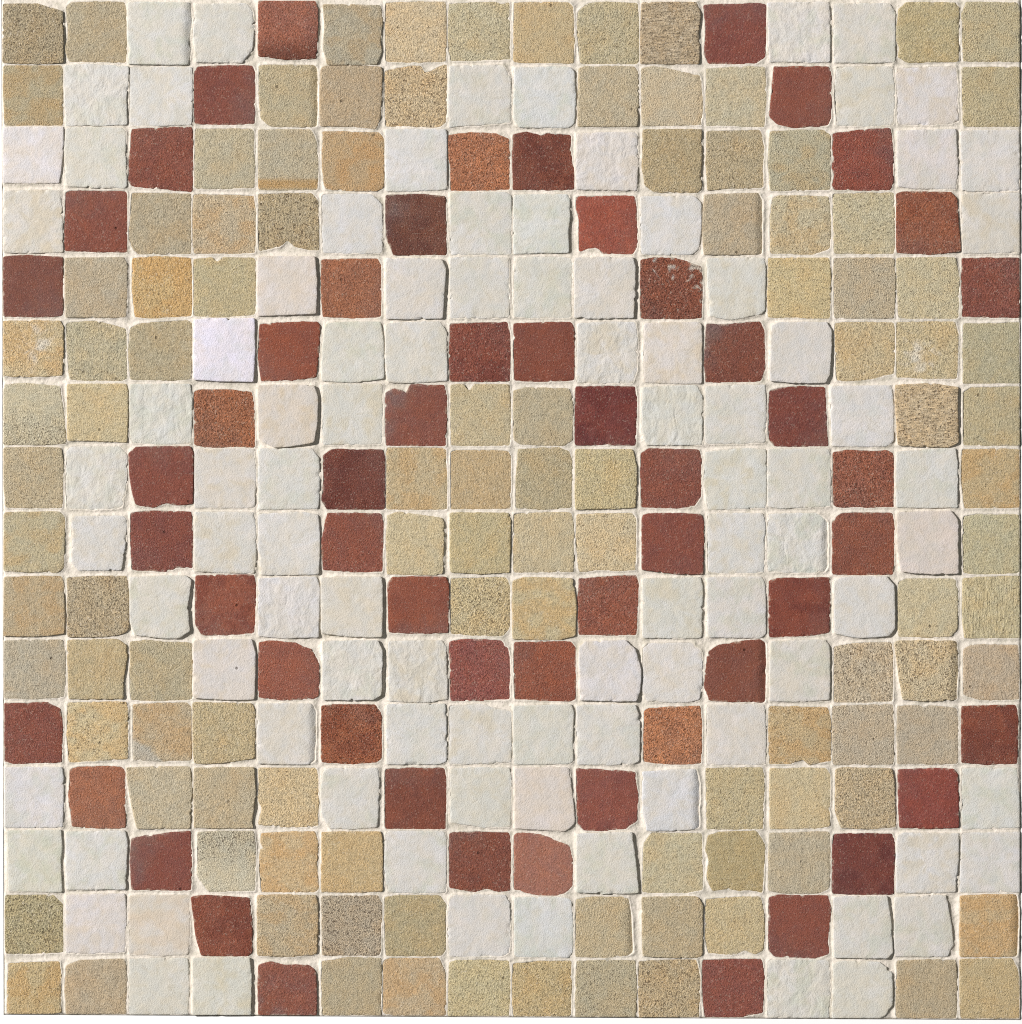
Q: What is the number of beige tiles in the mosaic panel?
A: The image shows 108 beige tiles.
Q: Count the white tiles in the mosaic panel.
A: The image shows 92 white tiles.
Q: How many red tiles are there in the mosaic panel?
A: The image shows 56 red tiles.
